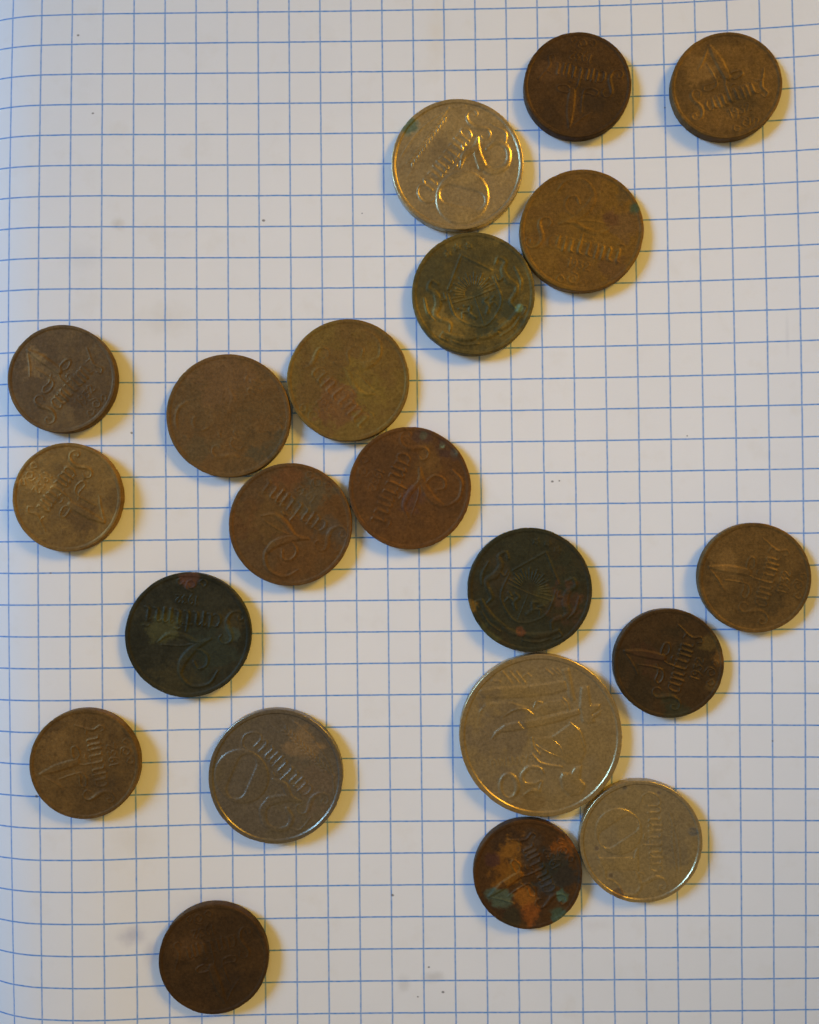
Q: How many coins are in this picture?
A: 21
